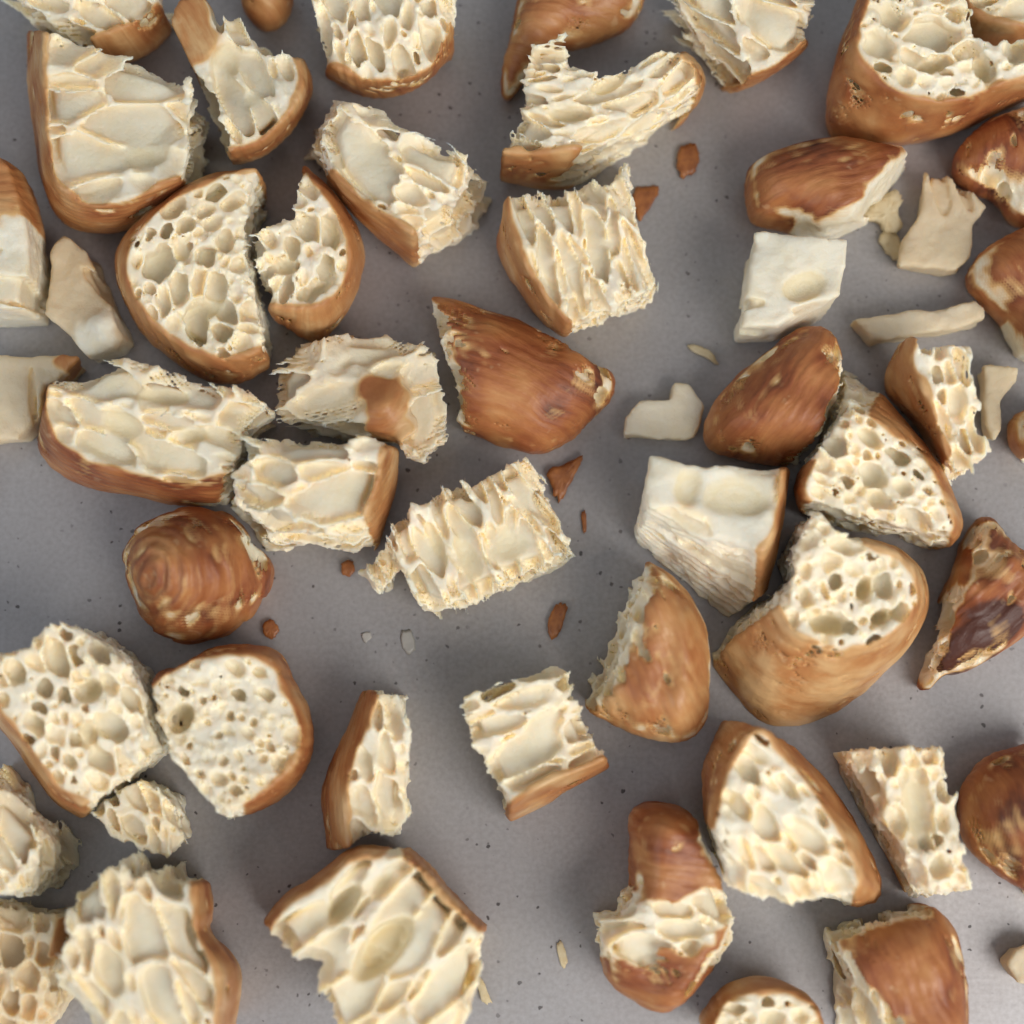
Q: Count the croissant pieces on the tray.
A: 55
